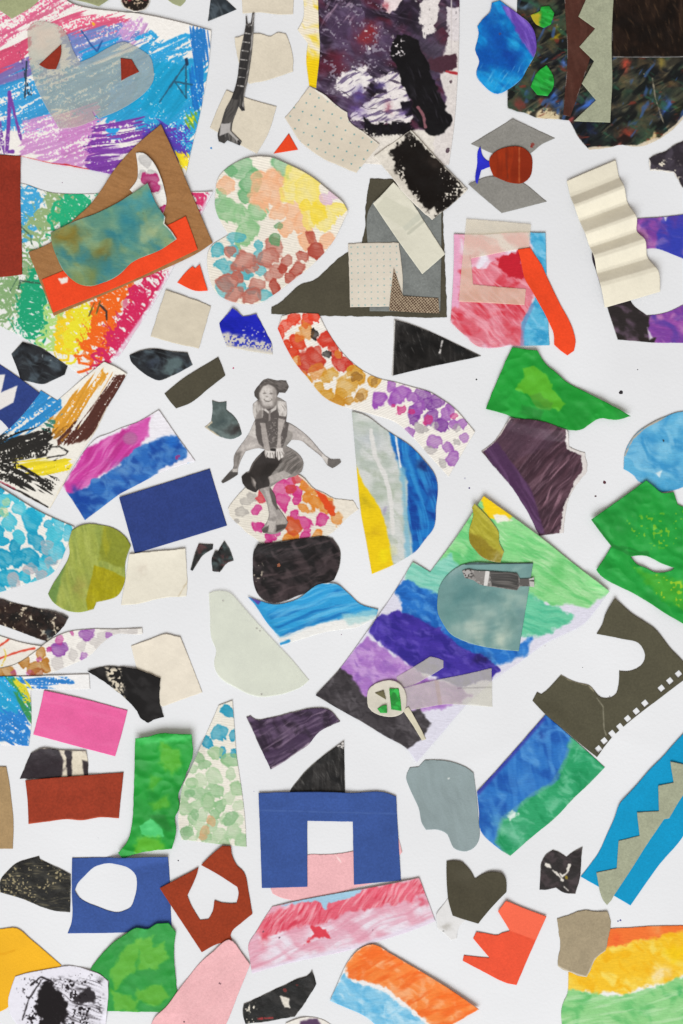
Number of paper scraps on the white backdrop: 124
